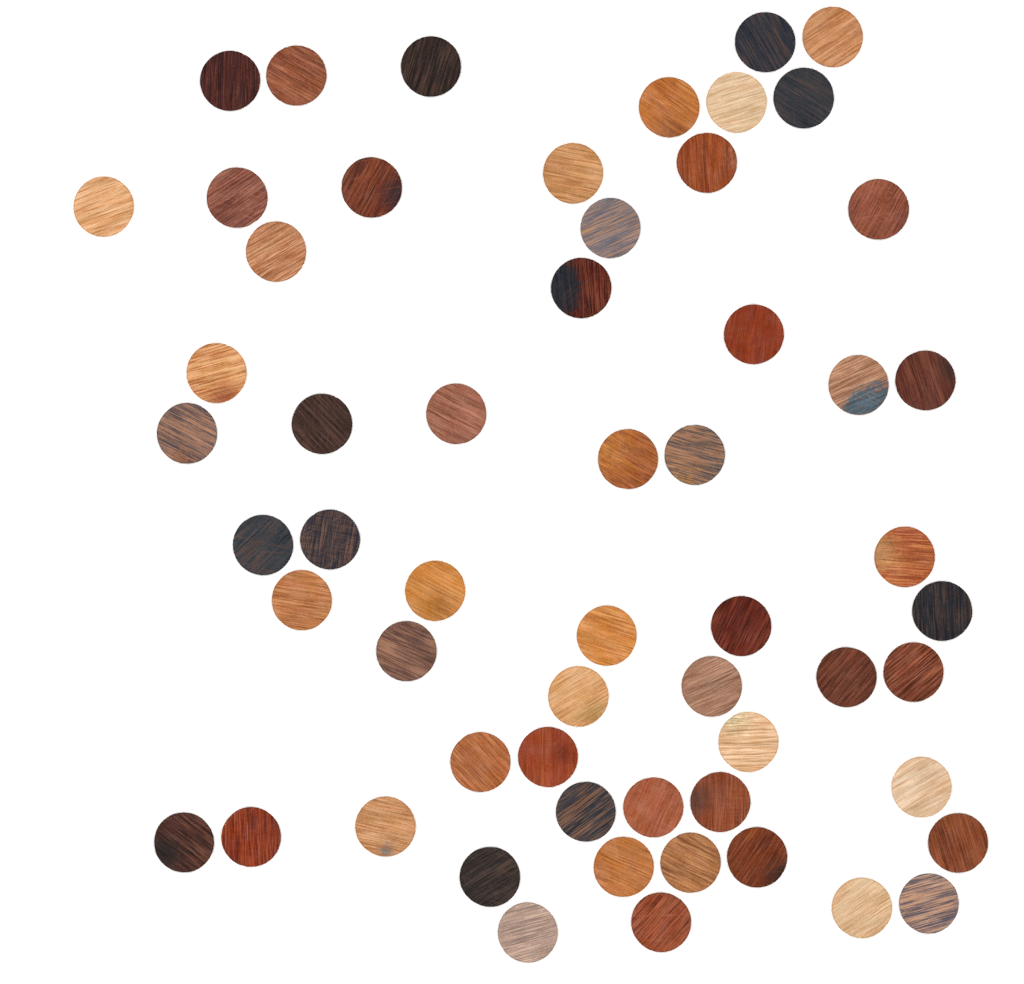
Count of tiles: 58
